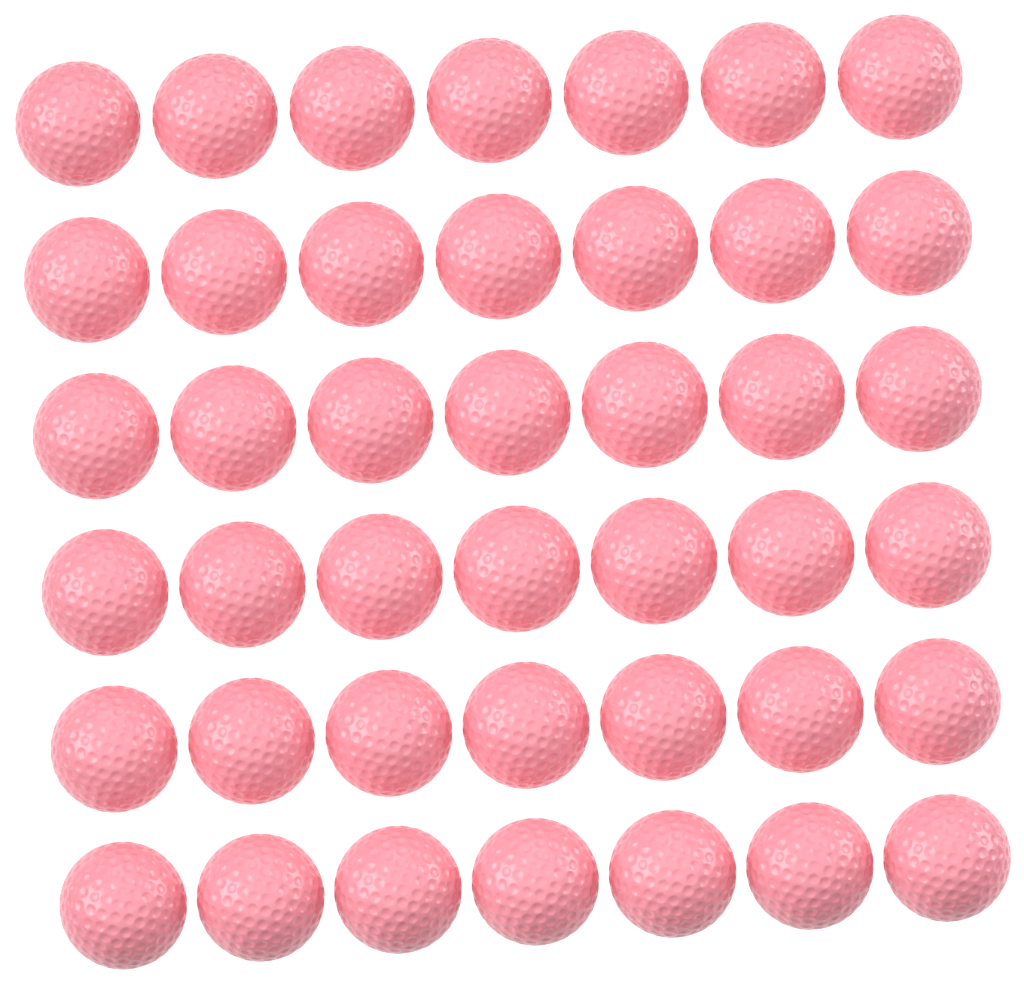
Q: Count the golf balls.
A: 42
